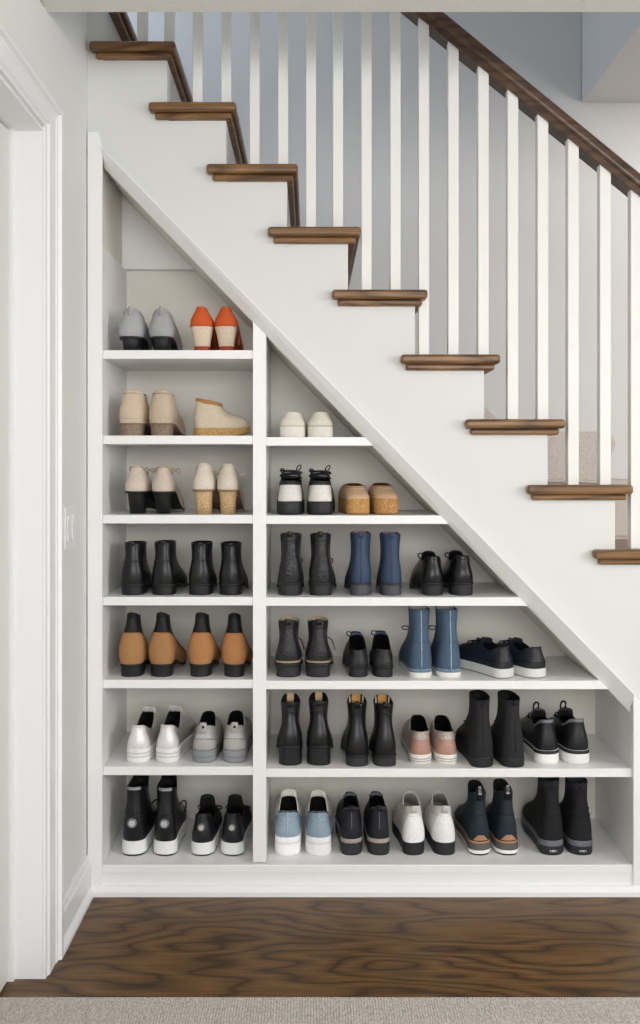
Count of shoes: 67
